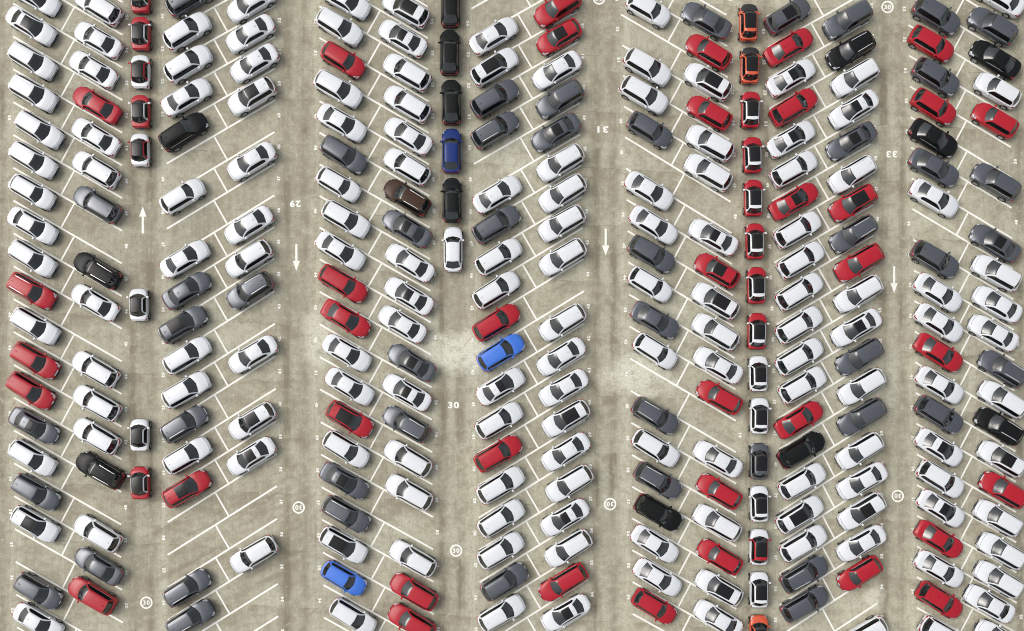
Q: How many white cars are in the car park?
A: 167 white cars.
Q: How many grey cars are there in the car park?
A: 48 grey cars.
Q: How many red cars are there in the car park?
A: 48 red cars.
